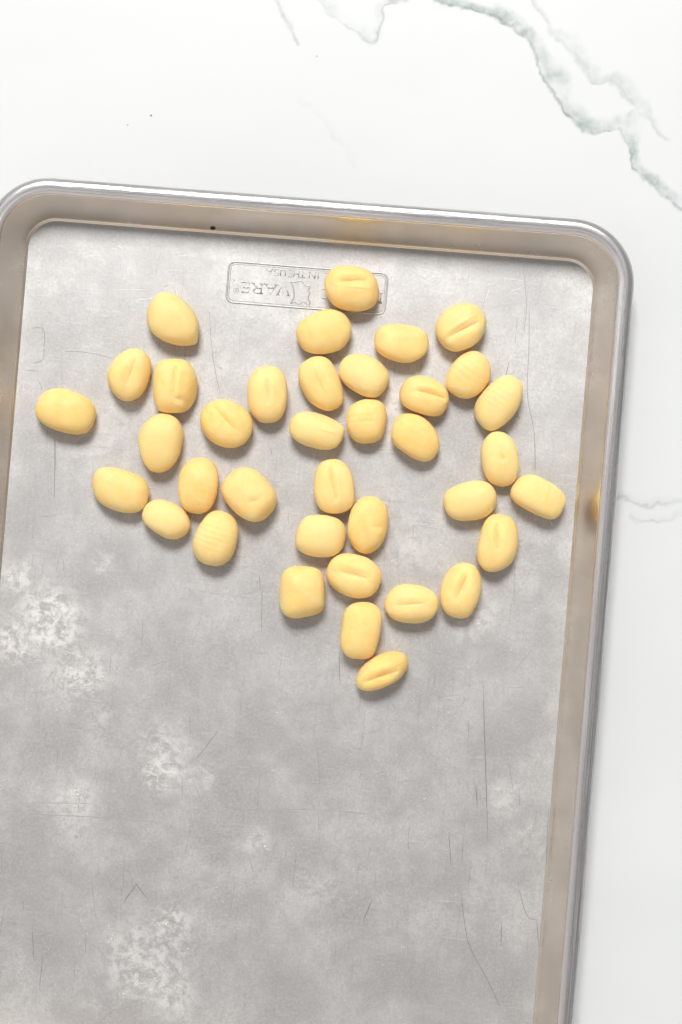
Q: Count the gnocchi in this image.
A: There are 37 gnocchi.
